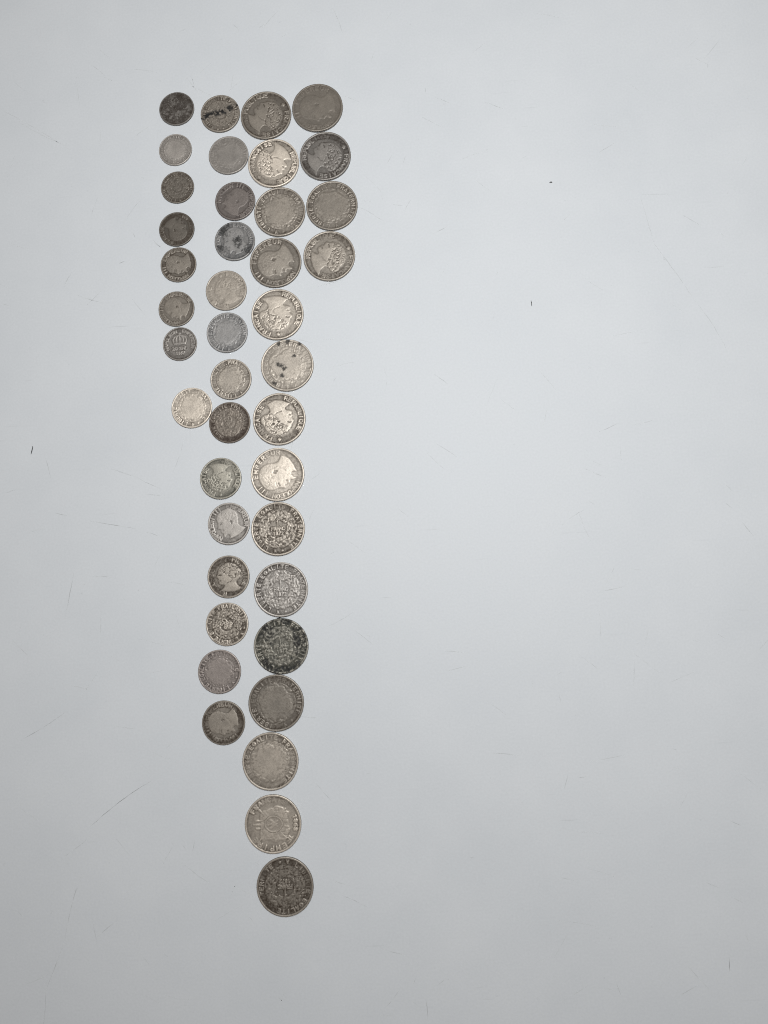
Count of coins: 41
